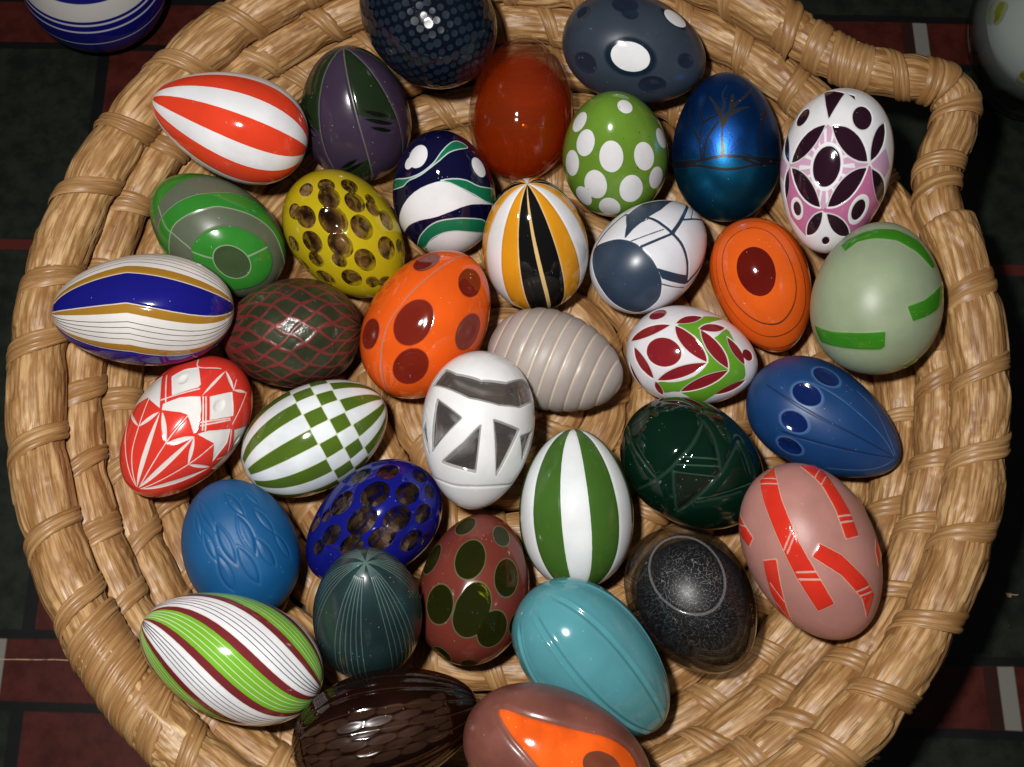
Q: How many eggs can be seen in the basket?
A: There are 36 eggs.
